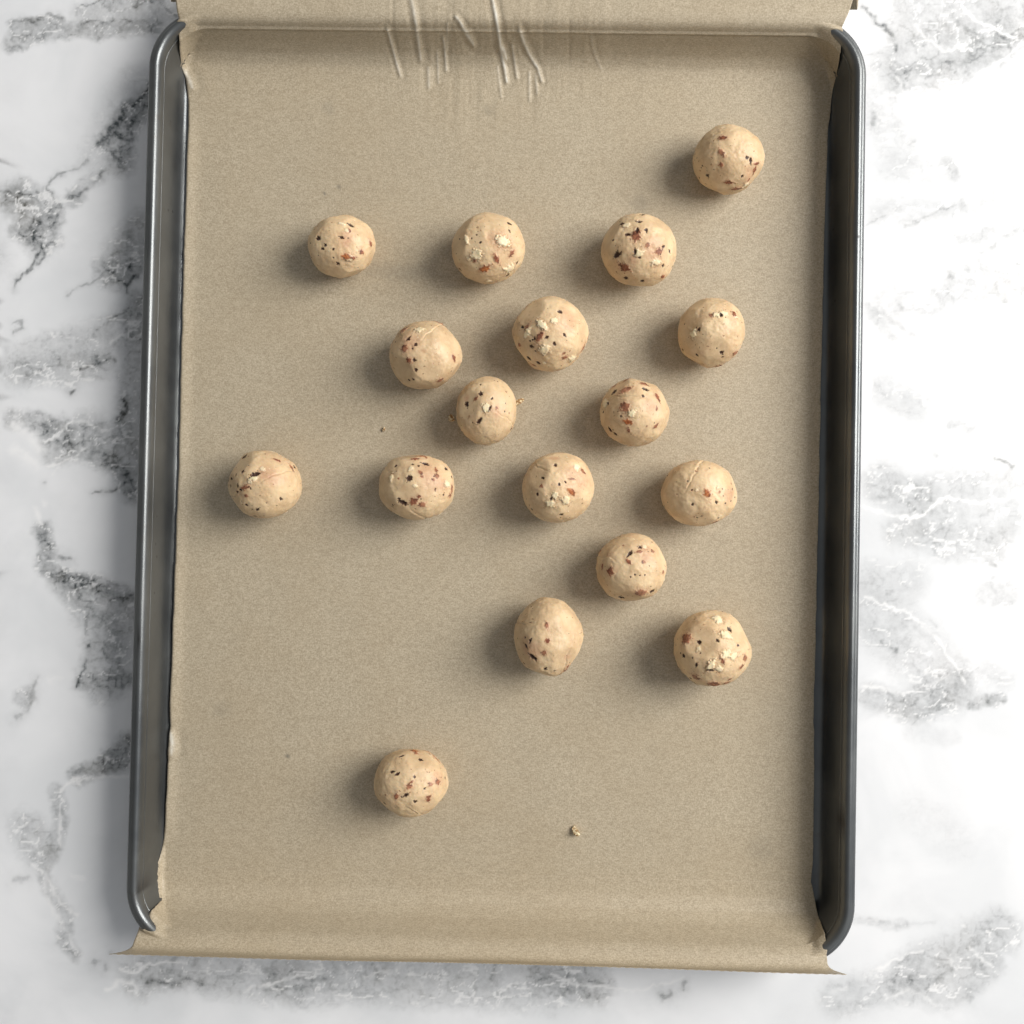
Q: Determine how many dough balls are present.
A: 17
